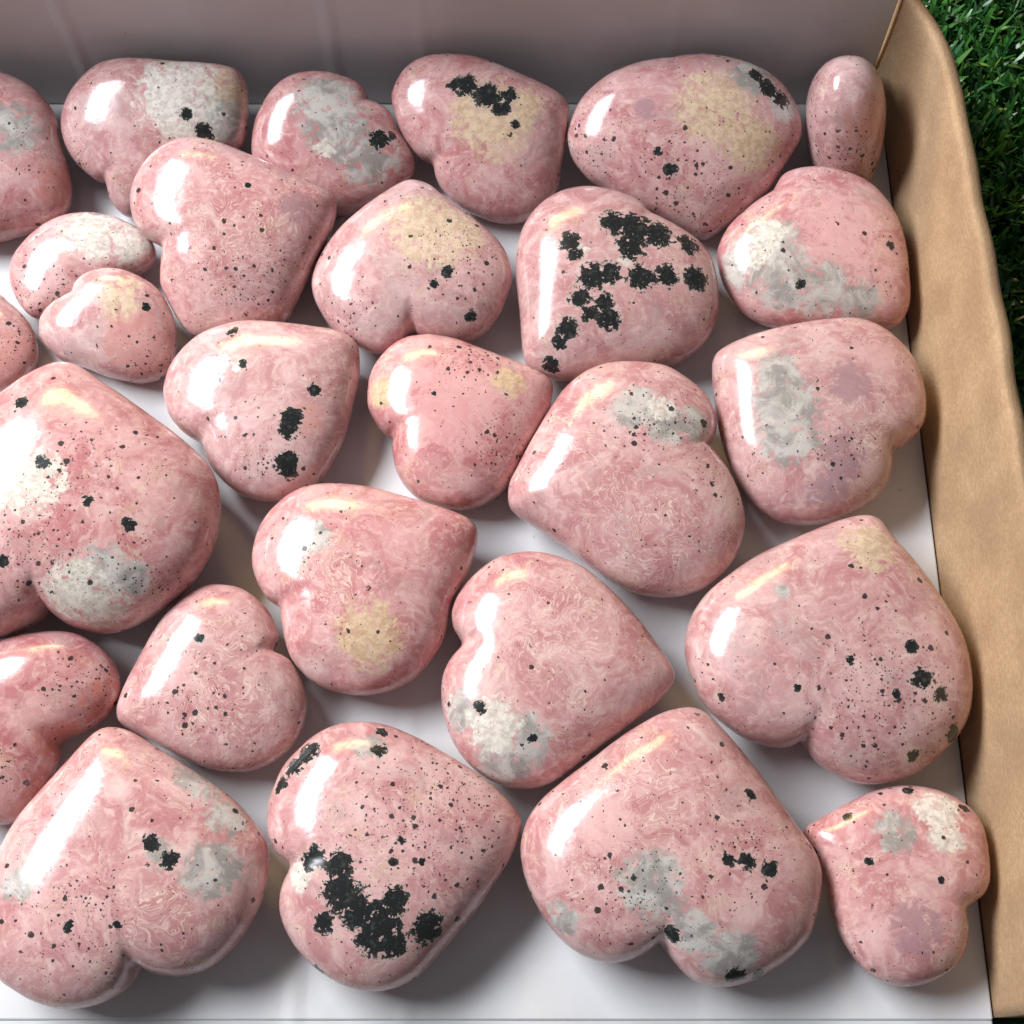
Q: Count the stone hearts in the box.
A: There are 27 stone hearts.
